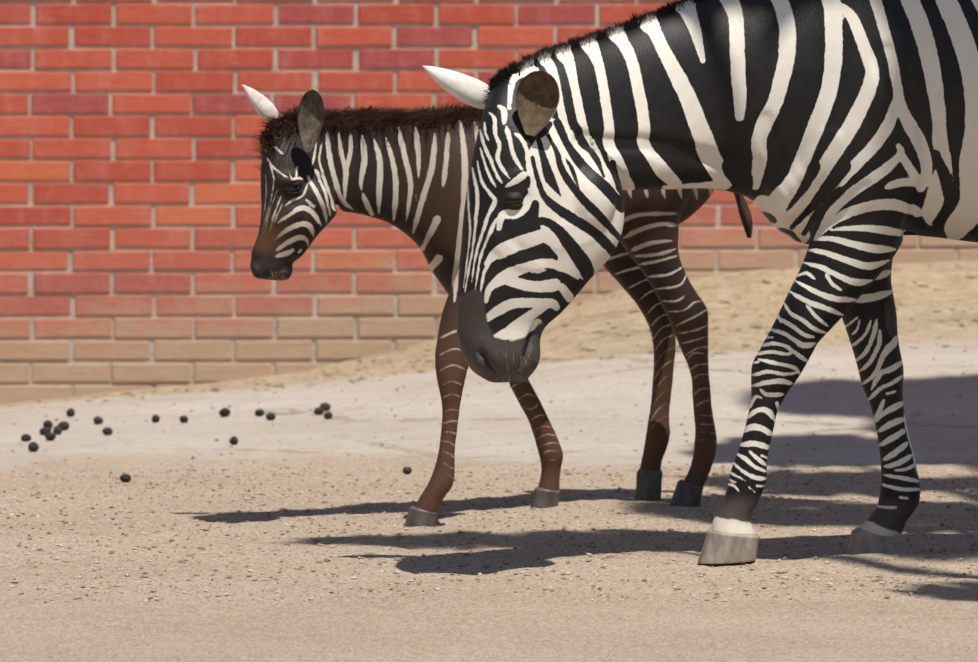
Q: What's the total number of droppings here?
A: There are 21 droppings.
